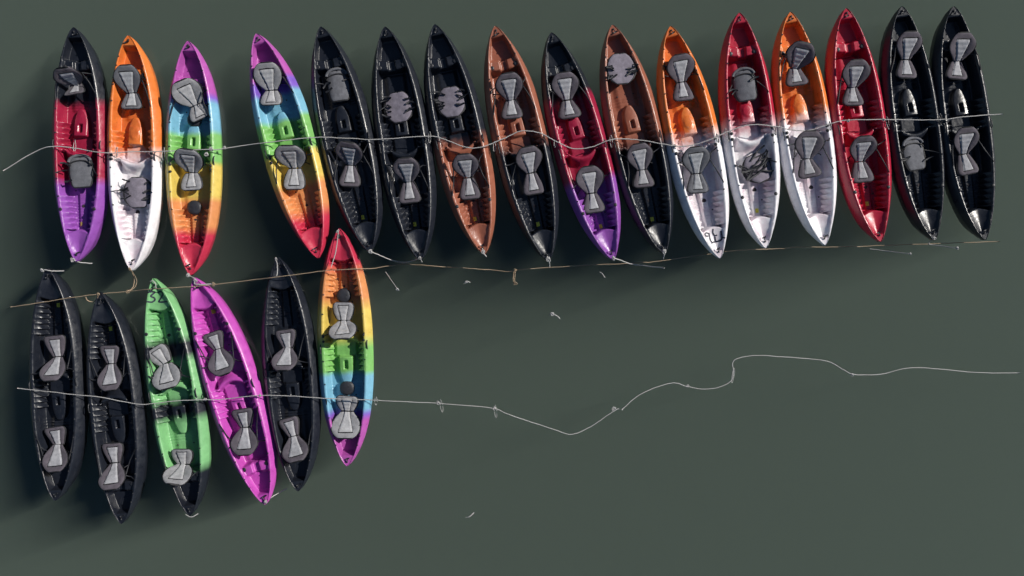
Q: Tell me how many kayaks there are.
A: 22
